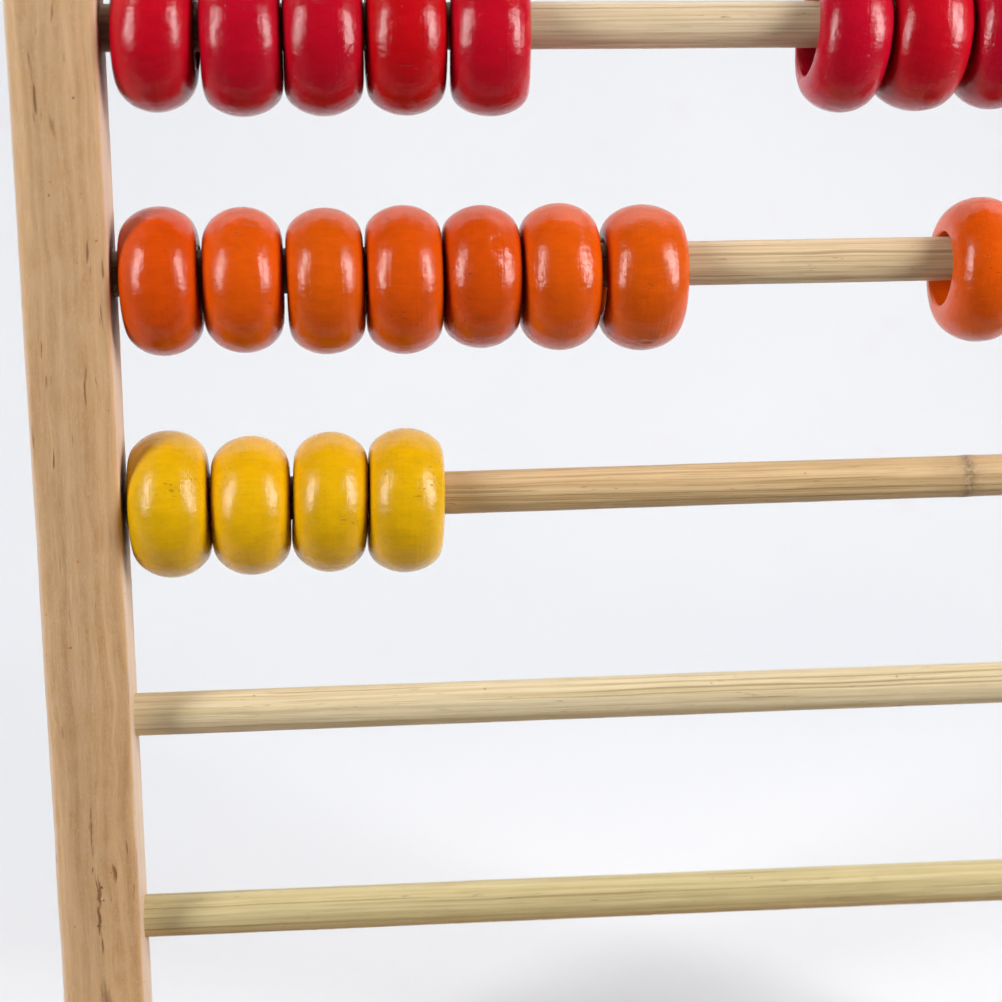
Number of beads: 20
